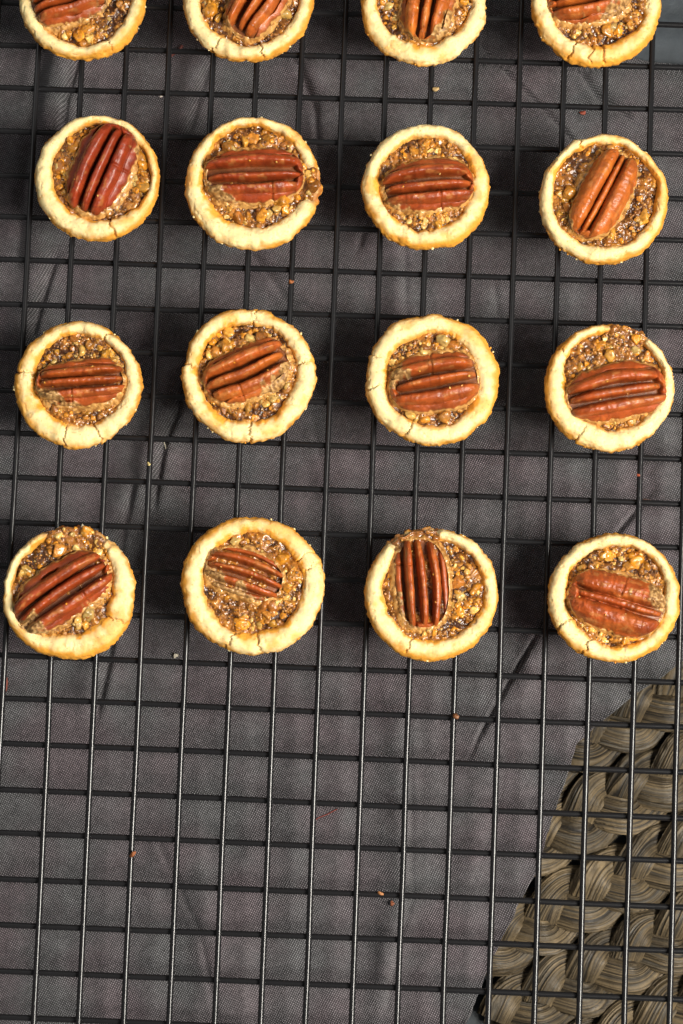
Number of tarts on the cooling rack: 16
